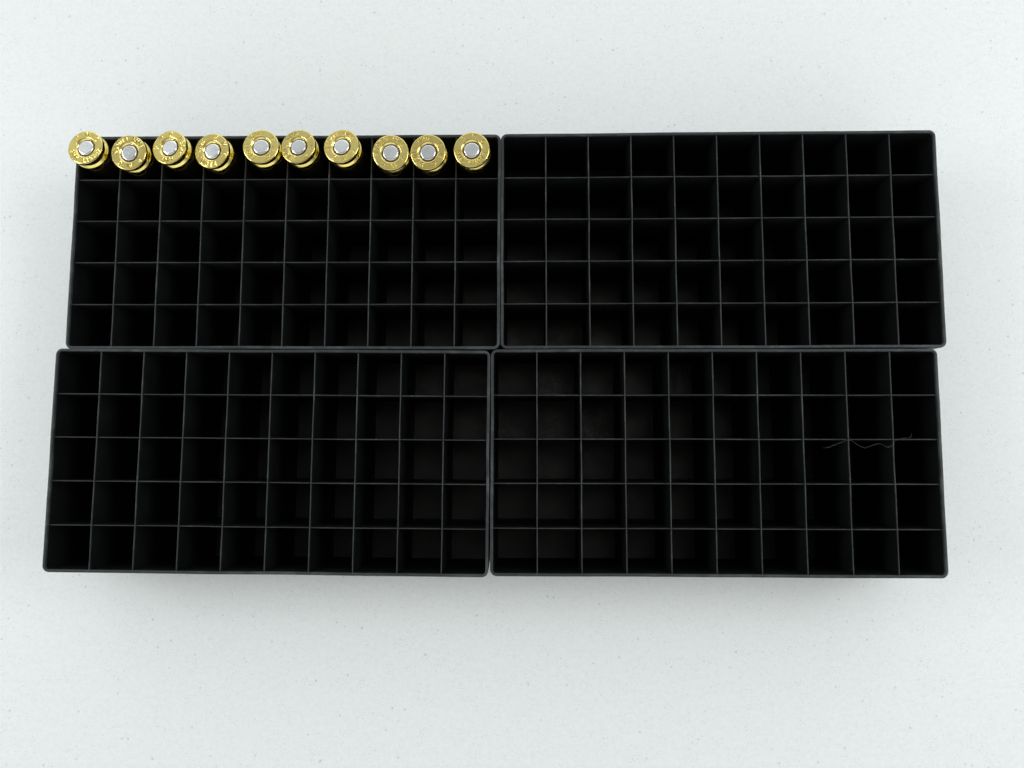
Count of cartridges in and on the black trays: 10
